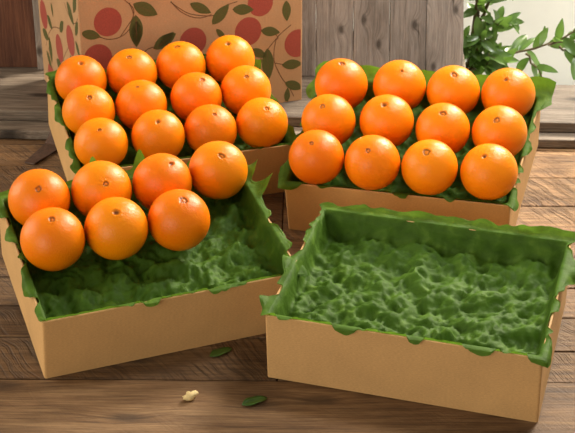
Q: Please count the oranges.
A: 31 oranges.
